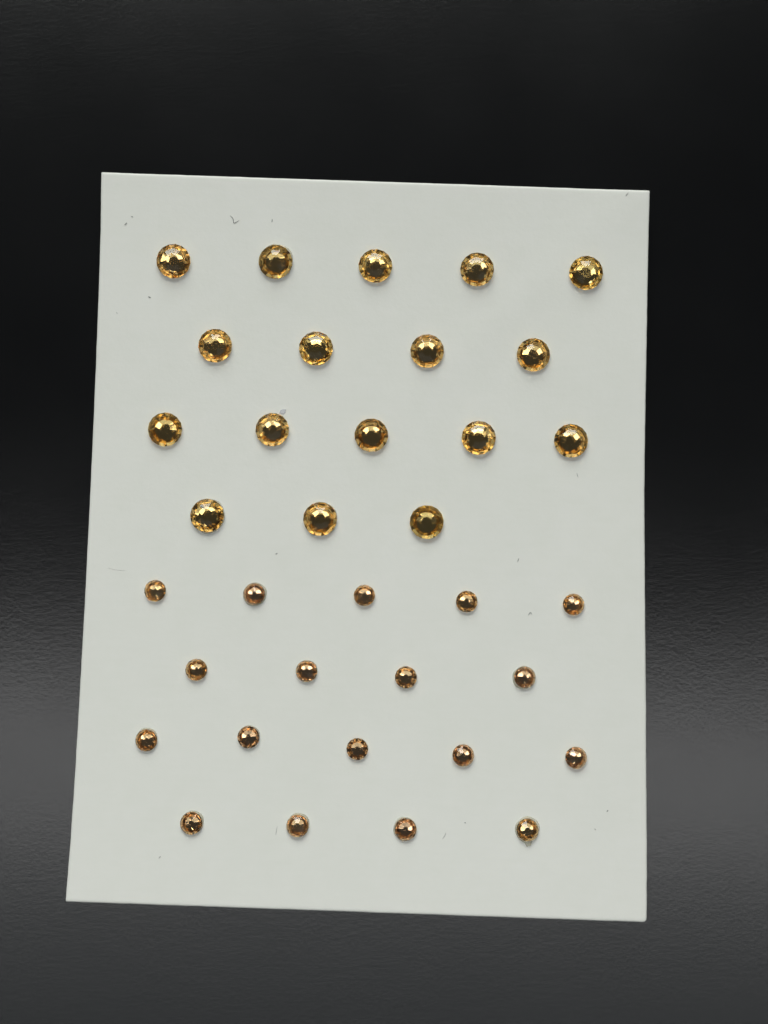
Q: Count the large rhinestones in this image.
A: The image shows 17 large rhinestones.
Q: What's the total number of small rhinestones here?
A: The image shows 18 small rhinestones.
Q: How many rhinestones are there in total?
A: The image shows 35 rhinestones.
